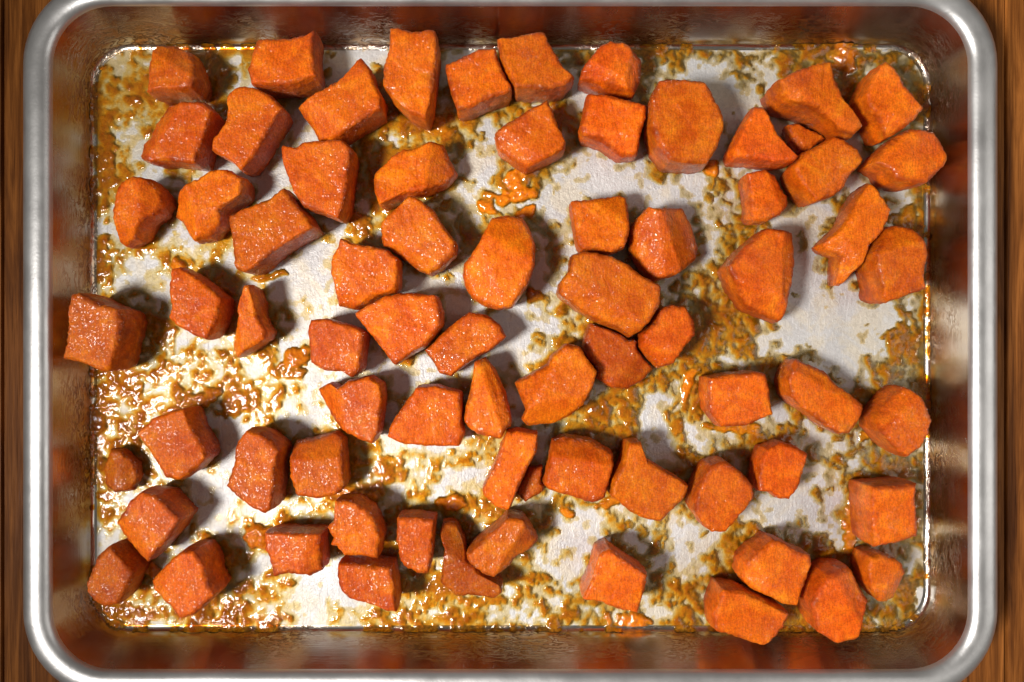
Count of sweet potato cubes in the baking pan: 73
